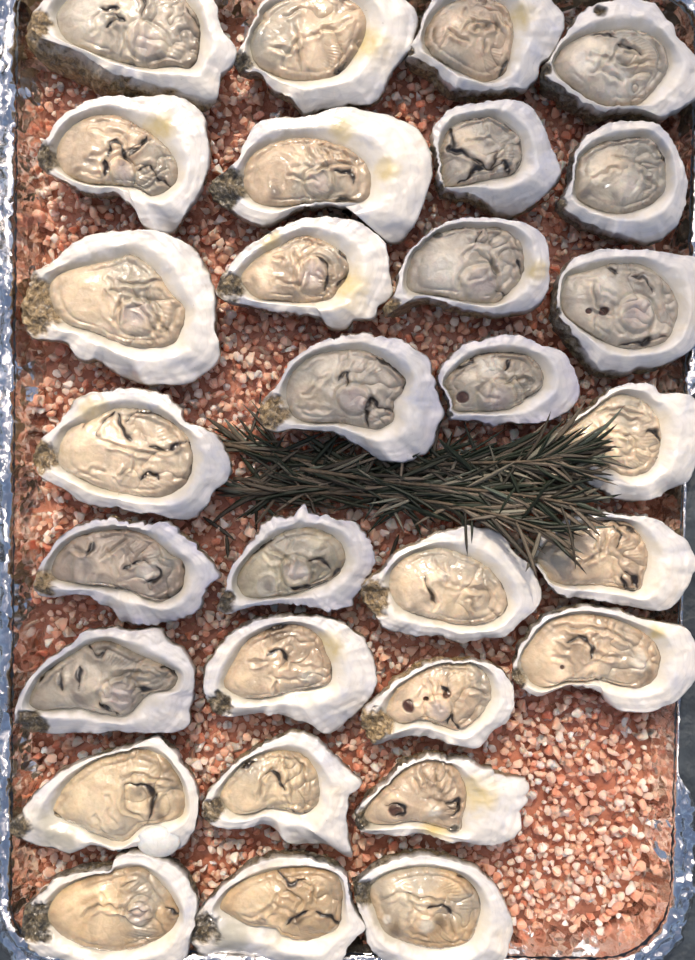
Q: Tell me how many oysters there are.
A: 30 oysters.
